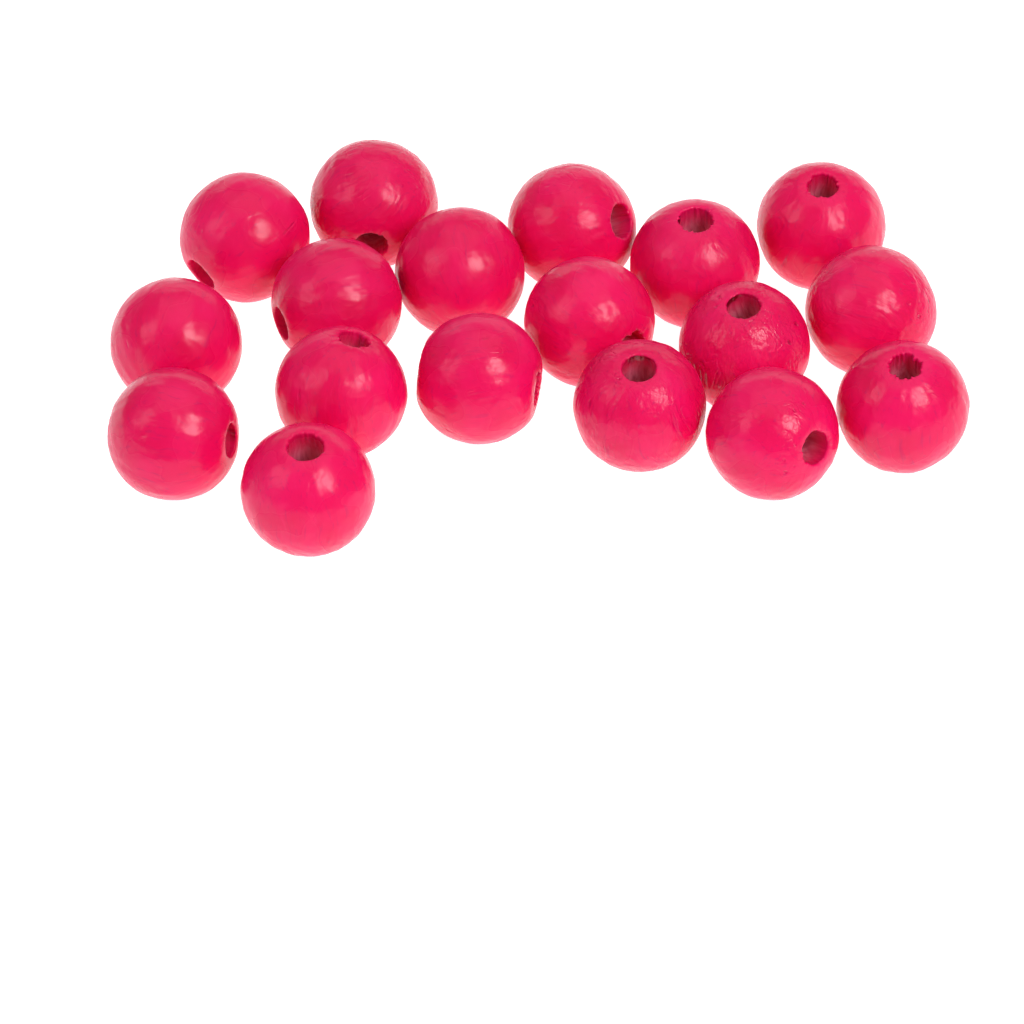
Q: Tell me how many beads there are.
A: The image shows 18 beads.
